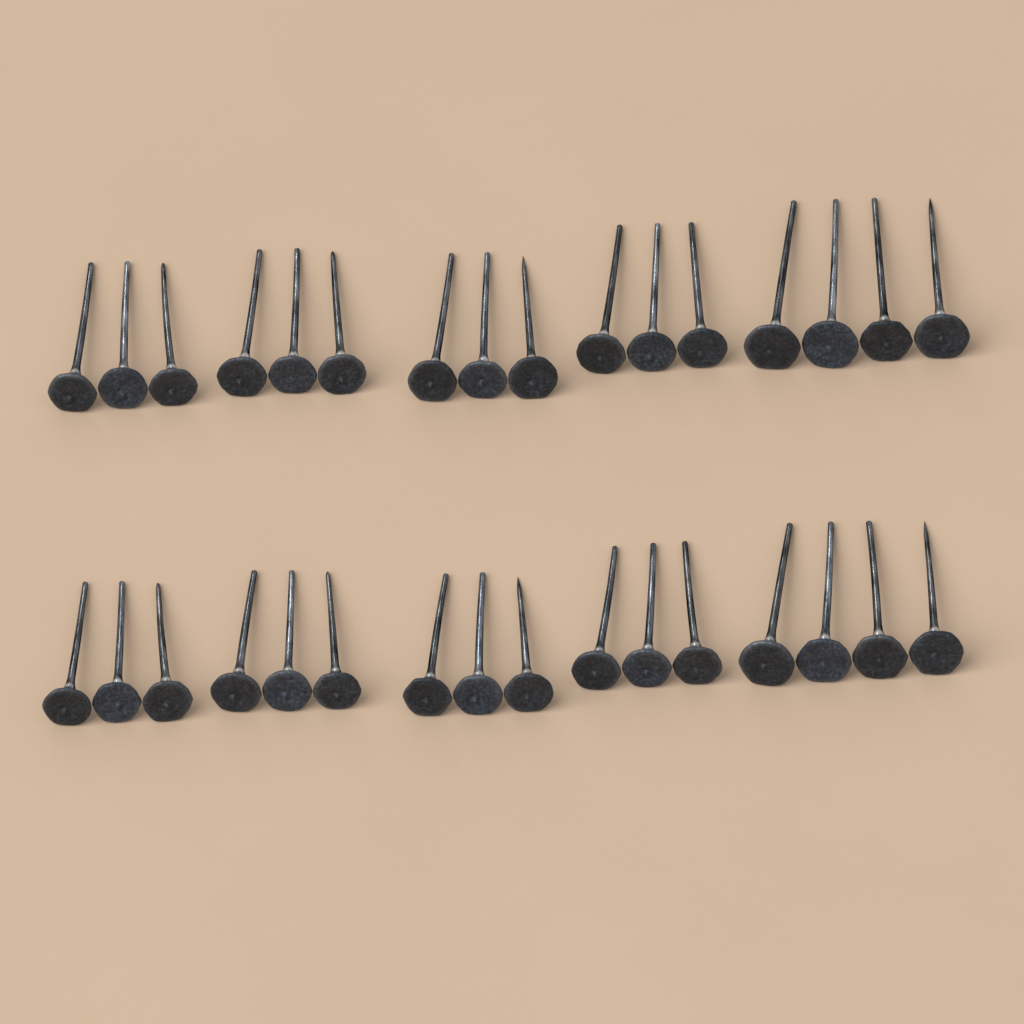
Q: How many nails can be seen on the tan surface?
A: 32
